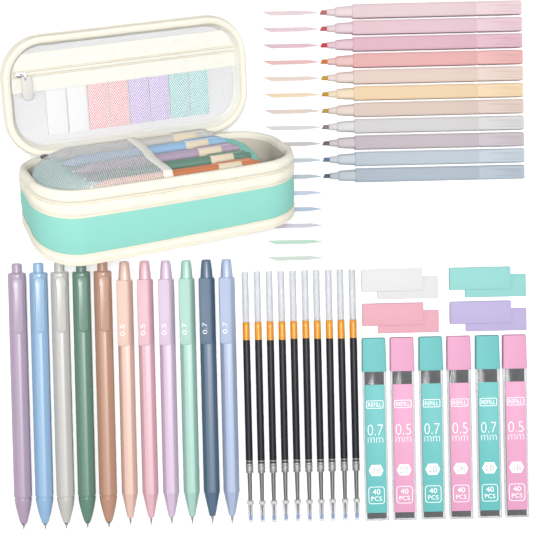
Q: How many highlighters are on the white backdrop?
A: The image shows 11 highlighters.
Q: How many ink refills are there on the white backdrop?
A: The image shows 10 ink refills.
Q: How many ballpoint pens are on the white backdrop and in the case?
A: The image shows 10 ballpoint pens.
